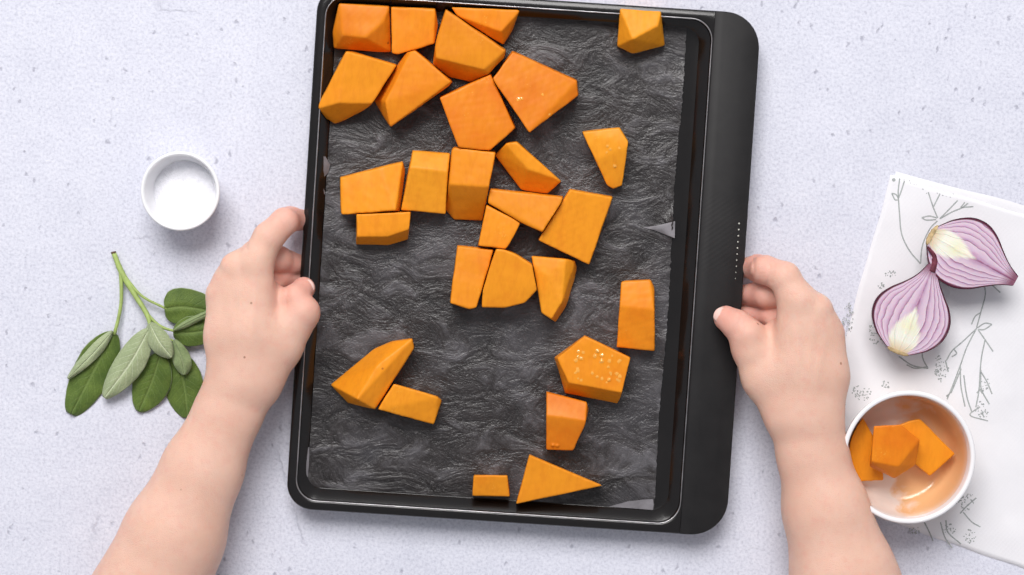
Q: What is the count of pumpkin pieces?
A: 31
